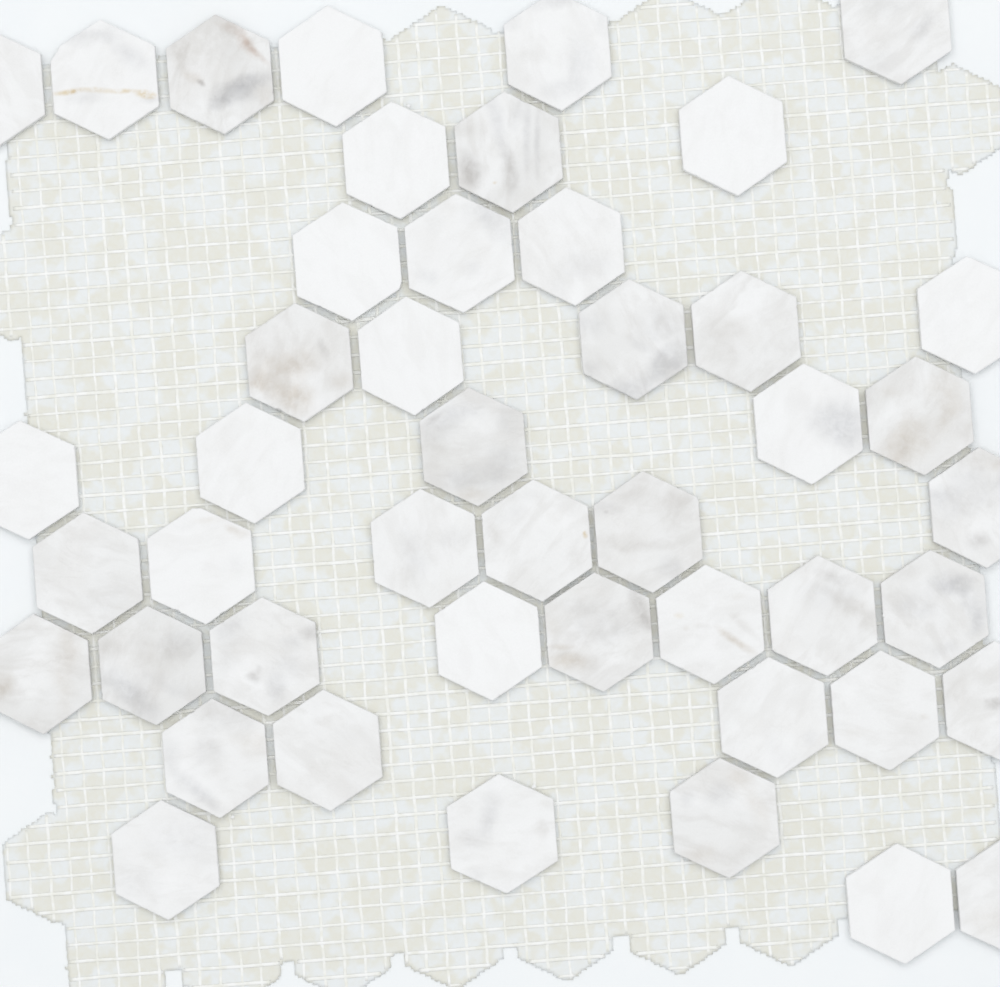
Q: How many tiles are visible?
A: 46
